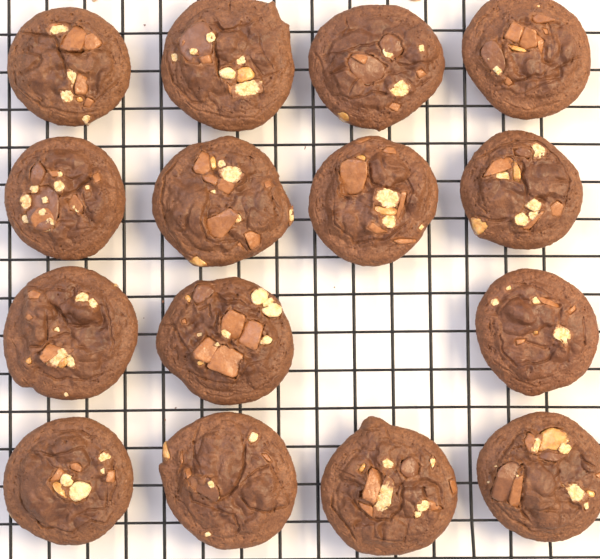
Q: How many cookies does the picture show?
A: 15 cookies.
